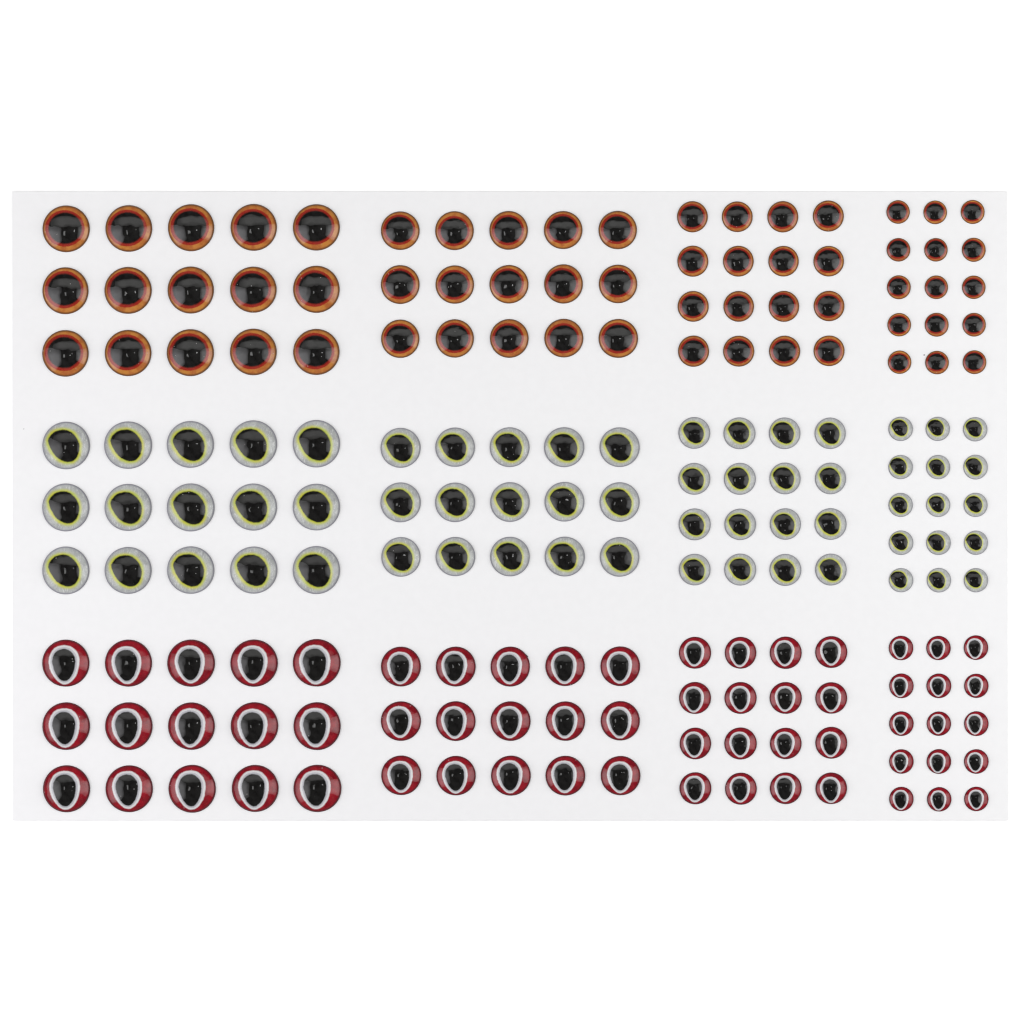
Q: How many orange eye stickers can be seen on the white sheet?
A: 61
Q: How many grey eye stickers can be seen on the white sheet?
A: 61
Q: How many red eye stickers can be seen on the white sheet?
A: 61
